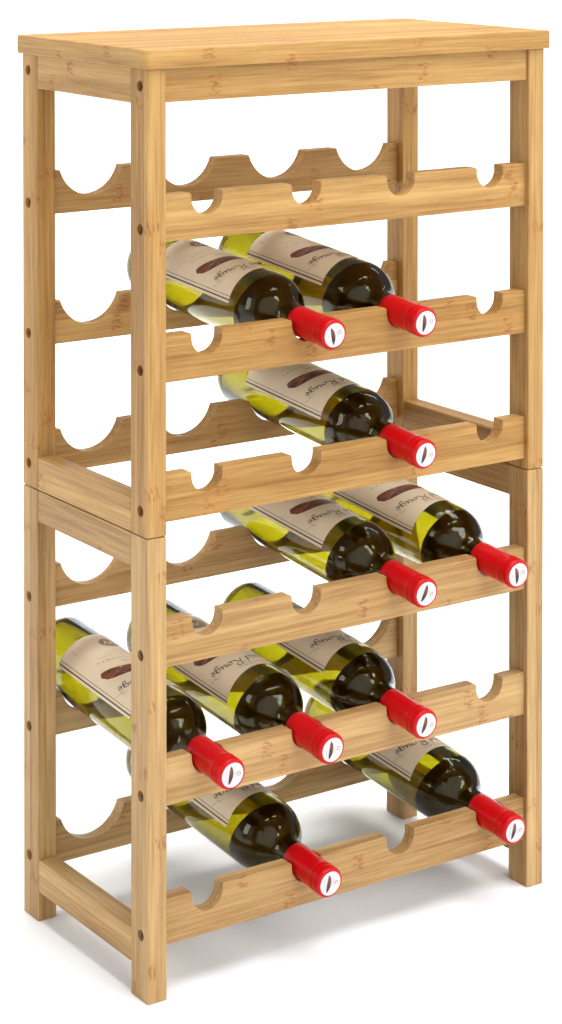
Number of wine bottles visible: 10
